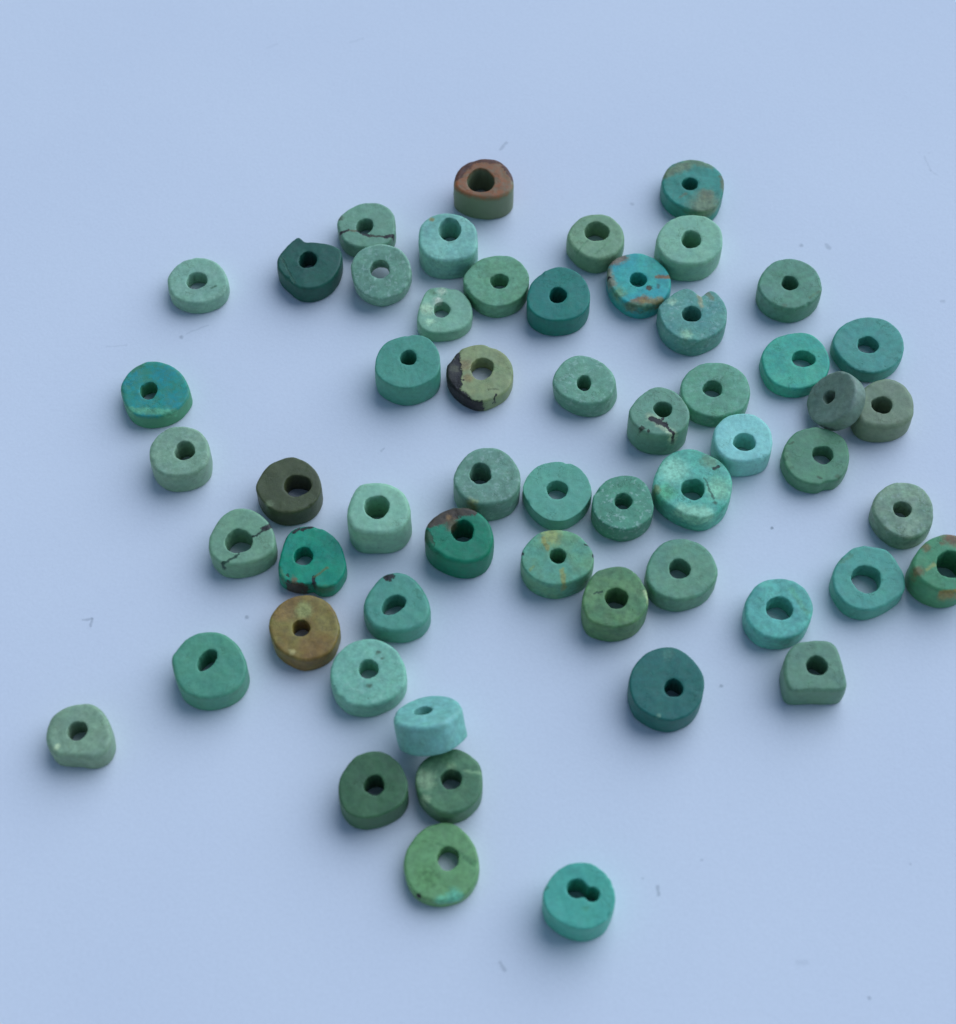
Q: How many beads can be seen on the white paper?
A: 56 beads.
